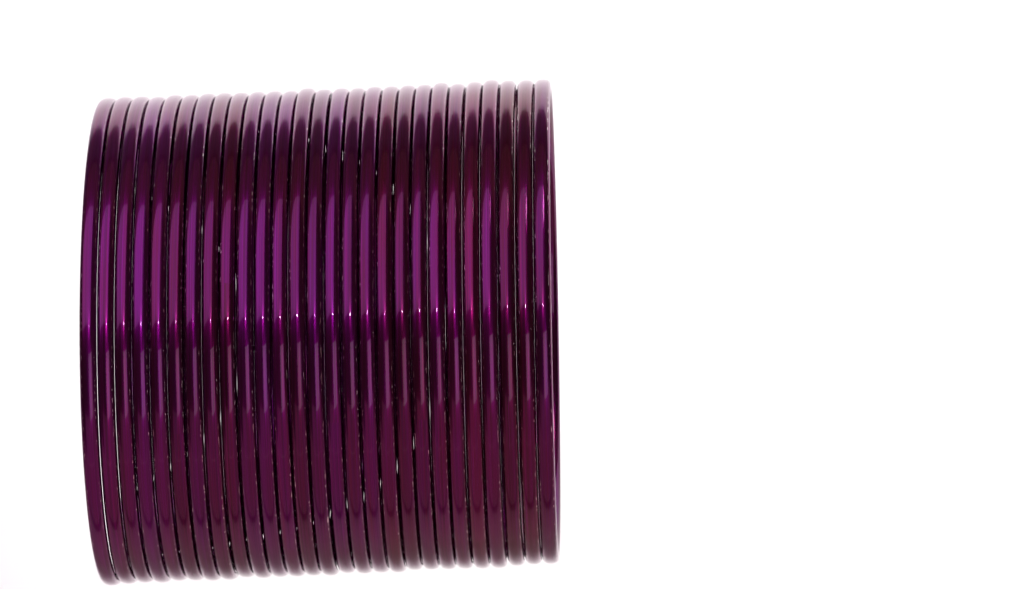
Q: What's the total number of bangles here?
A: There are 27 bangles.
